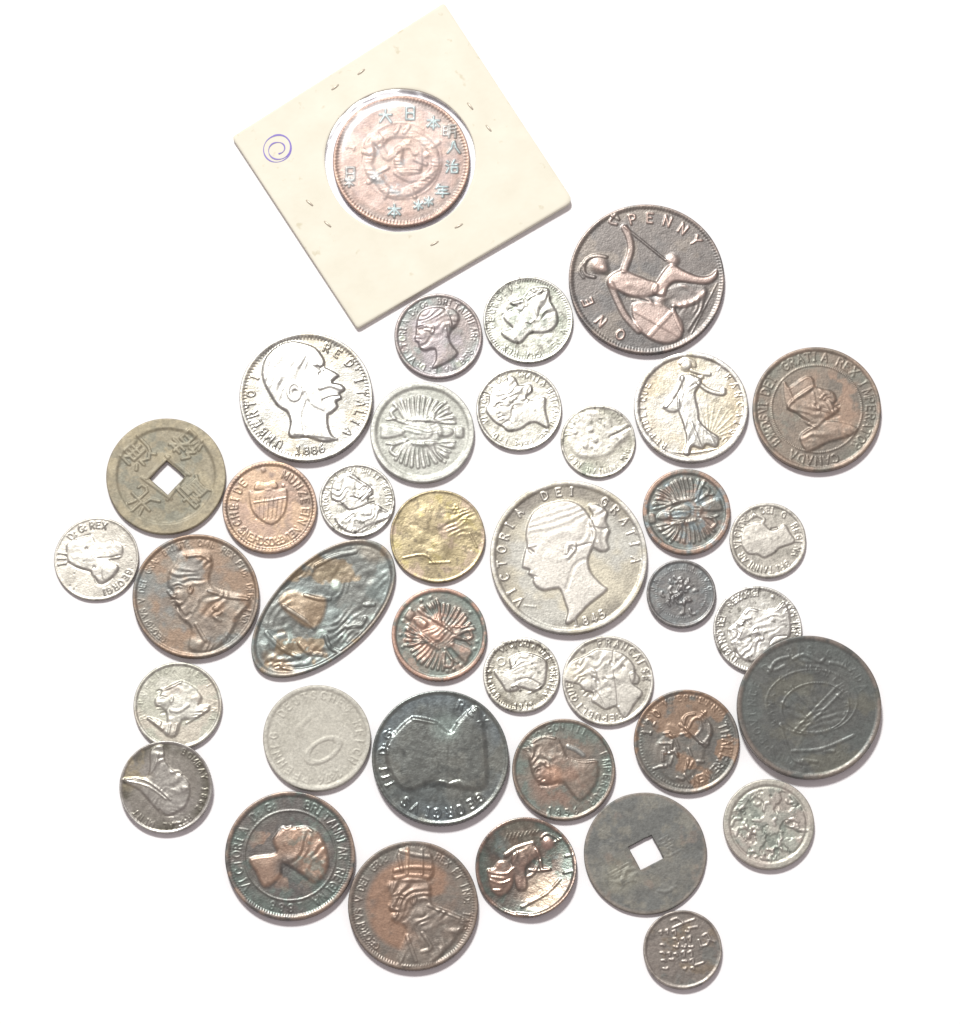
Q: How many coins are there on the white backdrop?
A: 38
